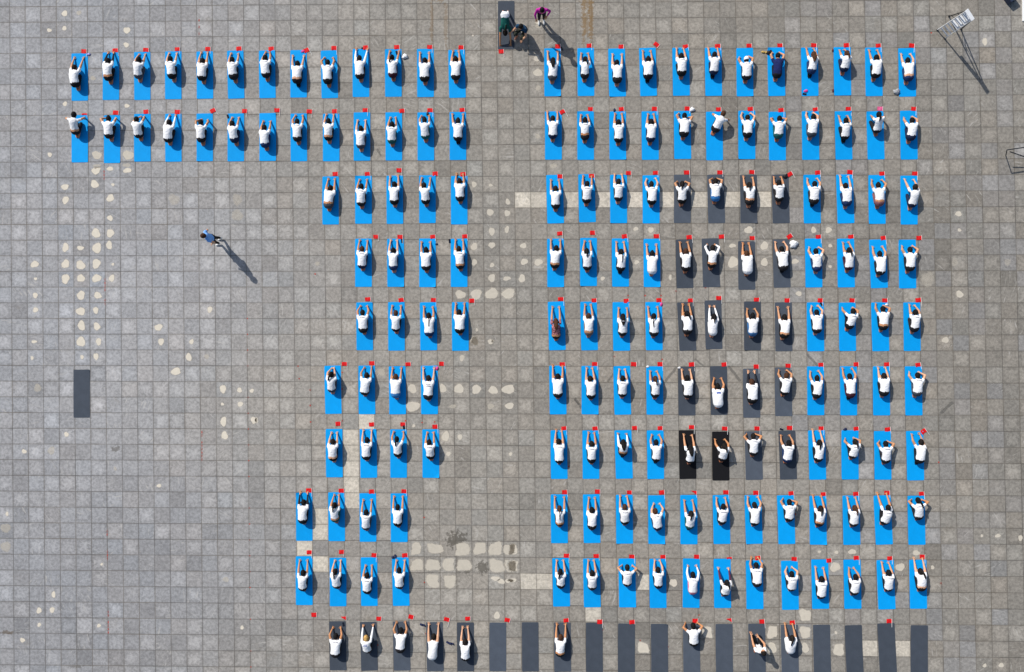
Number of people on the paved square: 176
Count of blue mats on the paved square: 143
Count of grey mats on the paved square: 39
